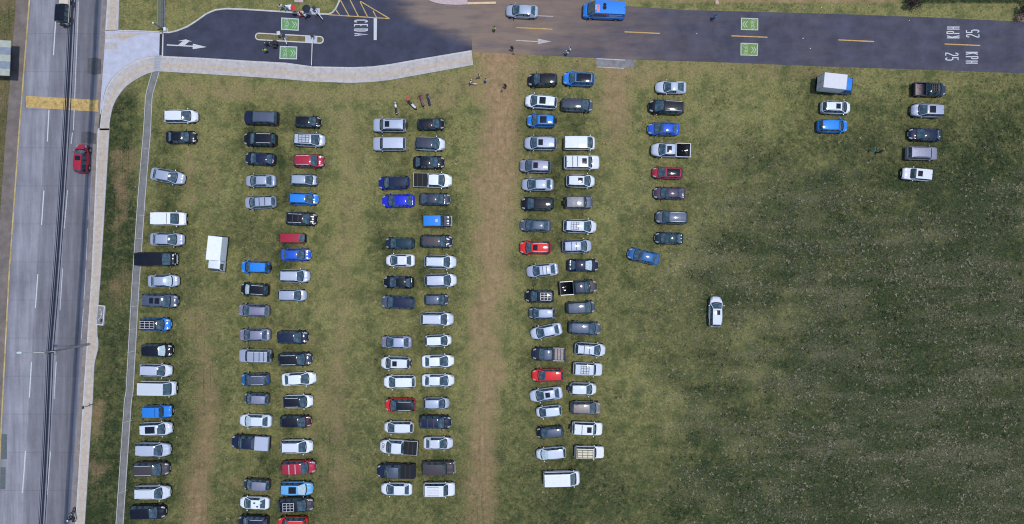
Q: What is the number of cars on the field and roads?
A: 134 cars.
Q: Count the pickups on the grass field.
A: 8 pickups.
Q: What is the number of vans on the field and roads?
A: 7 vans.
